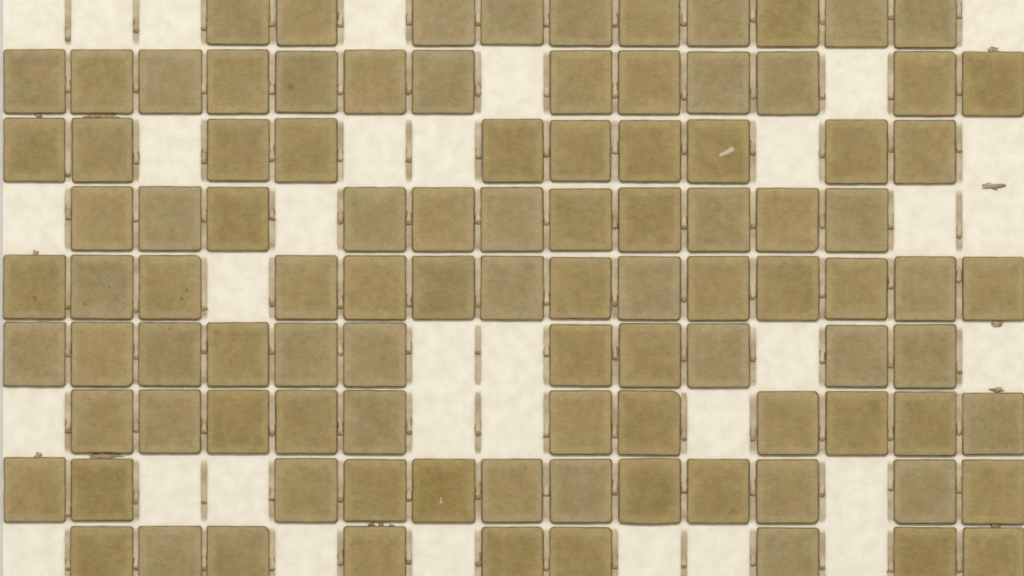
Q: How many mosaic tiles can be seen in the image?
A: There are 101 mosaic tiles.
